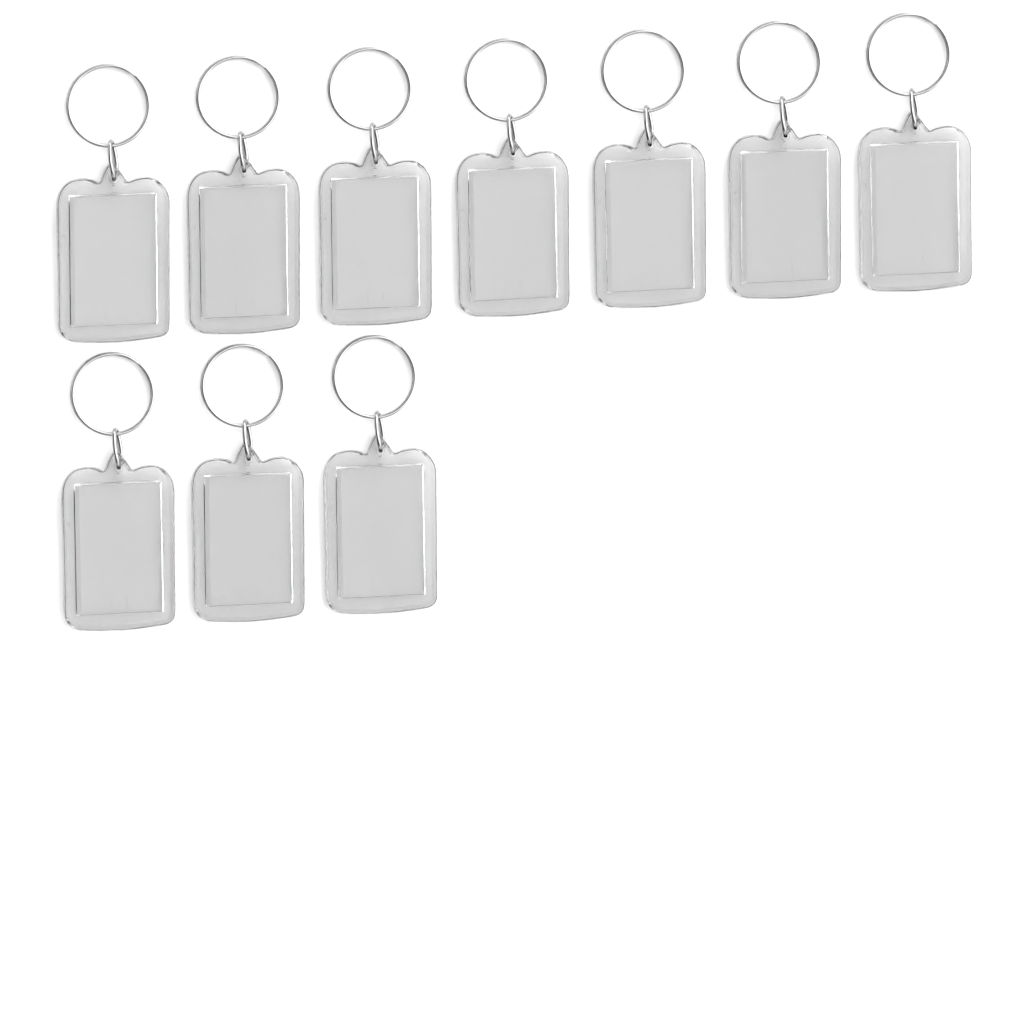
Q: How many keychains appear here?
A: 10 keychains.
